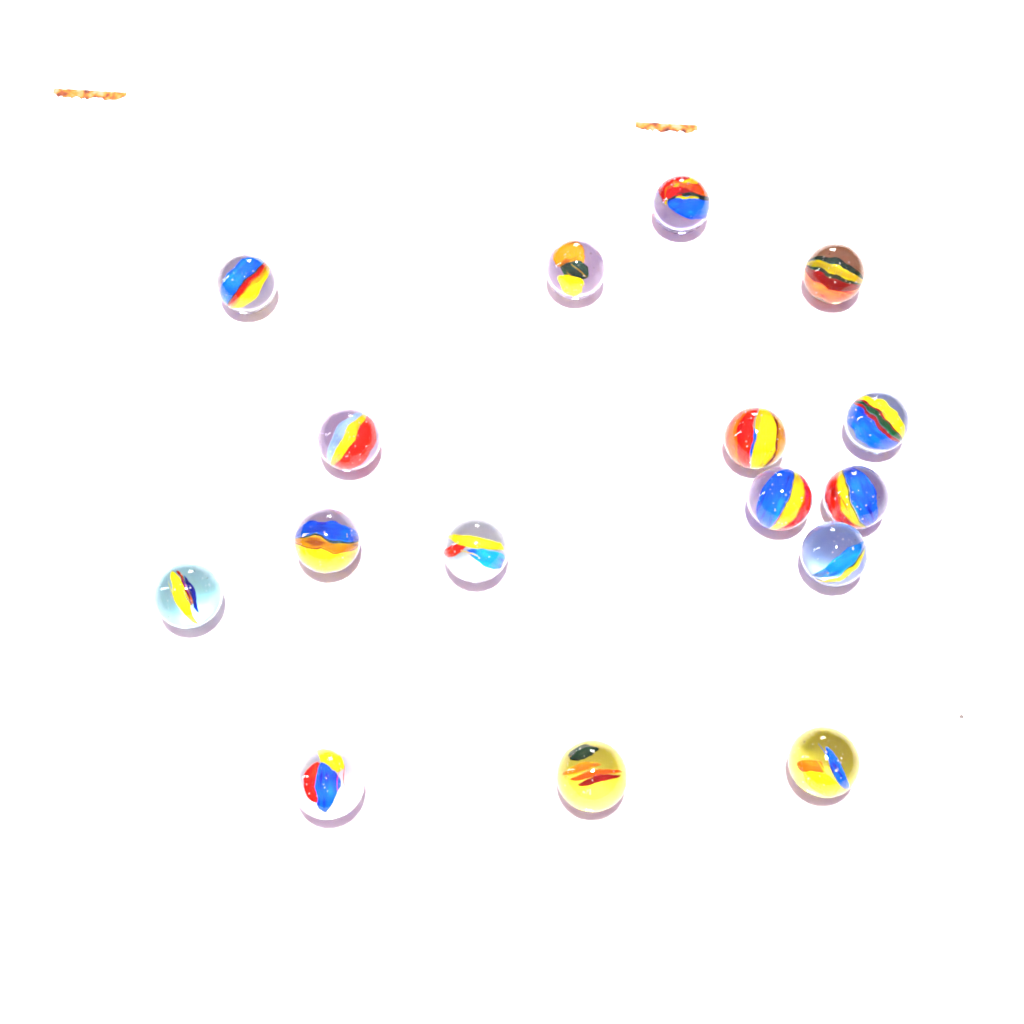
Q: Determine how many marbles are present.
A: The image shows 16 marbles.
